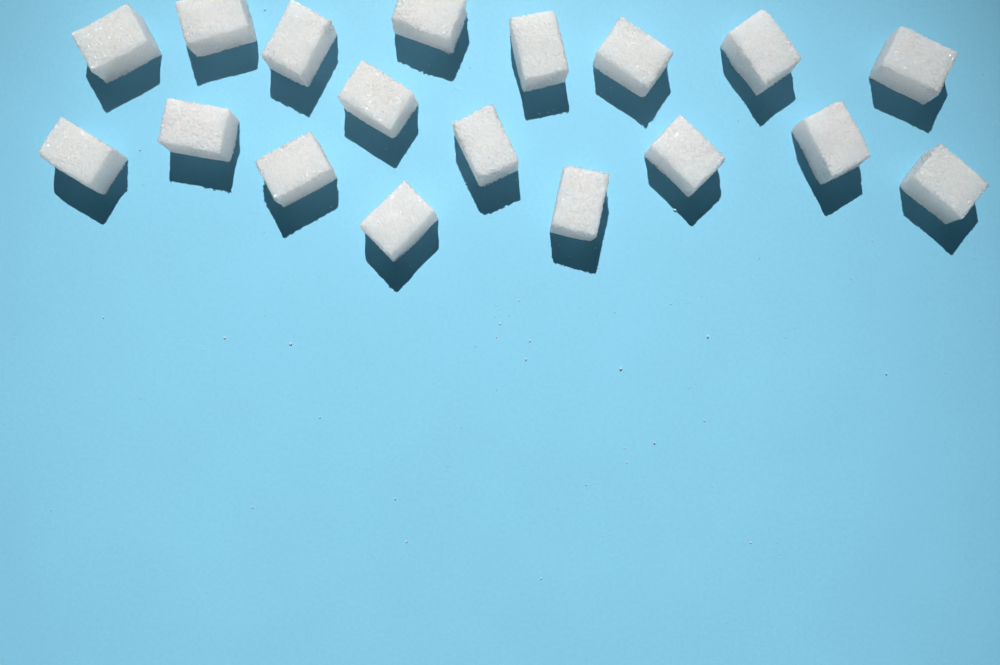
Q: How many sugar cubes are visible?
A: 18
